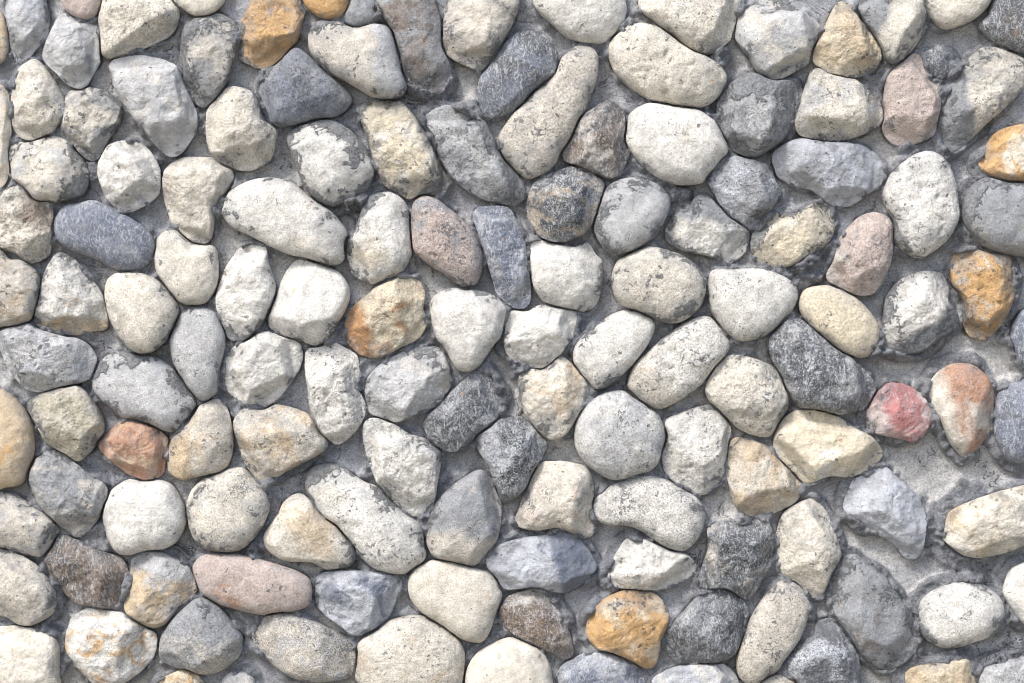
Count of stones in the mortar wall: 142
